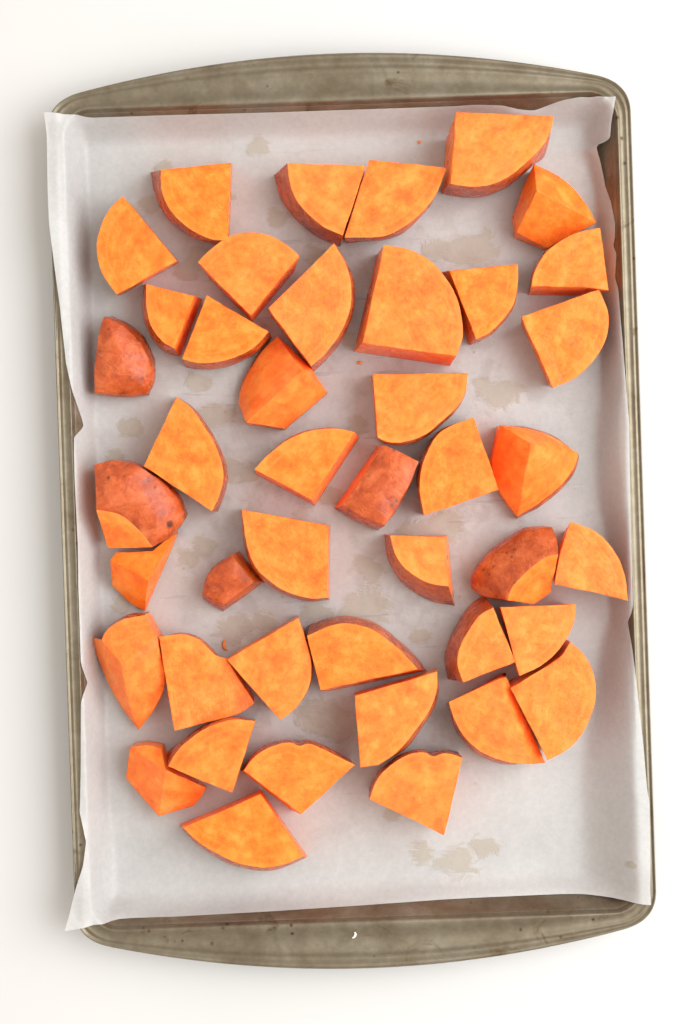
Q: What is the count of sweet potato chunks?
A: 43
